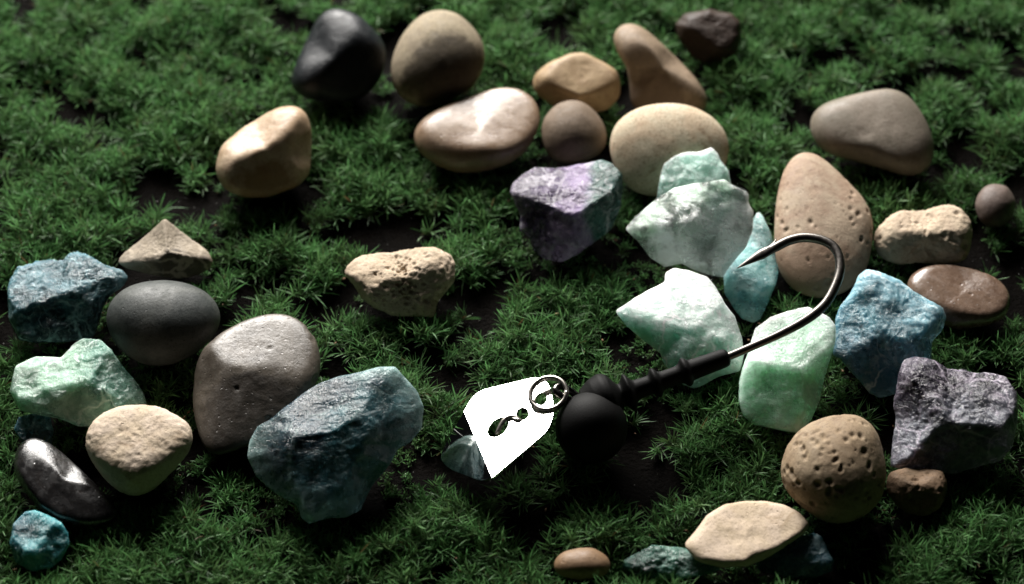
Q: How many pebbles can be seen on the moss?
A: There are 24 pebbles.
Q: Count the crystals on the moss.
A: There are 15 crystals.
